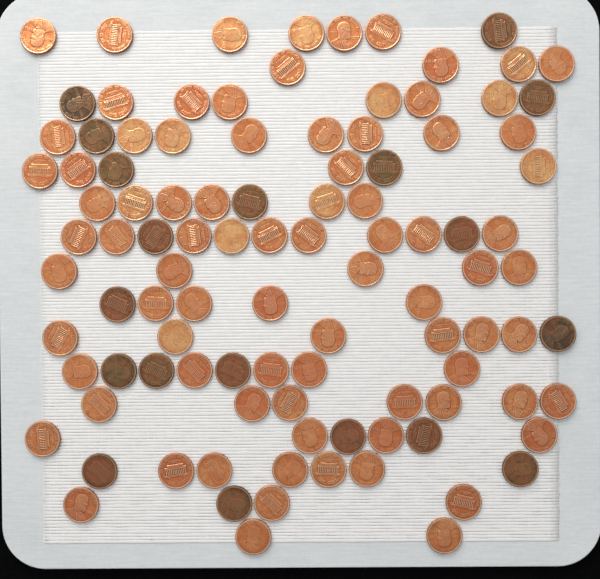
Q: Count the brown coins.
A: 19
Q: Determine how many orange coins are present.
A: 84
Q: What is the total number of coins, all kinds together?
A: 103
